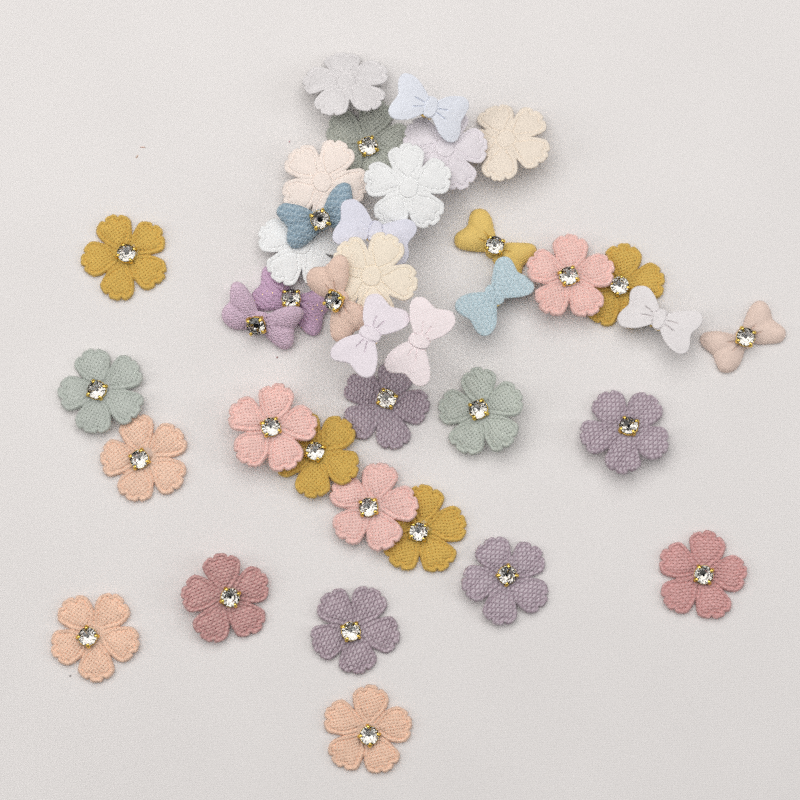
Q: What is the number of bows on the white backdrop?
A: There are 12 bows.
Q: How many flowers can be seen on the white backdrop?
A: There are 26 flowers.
